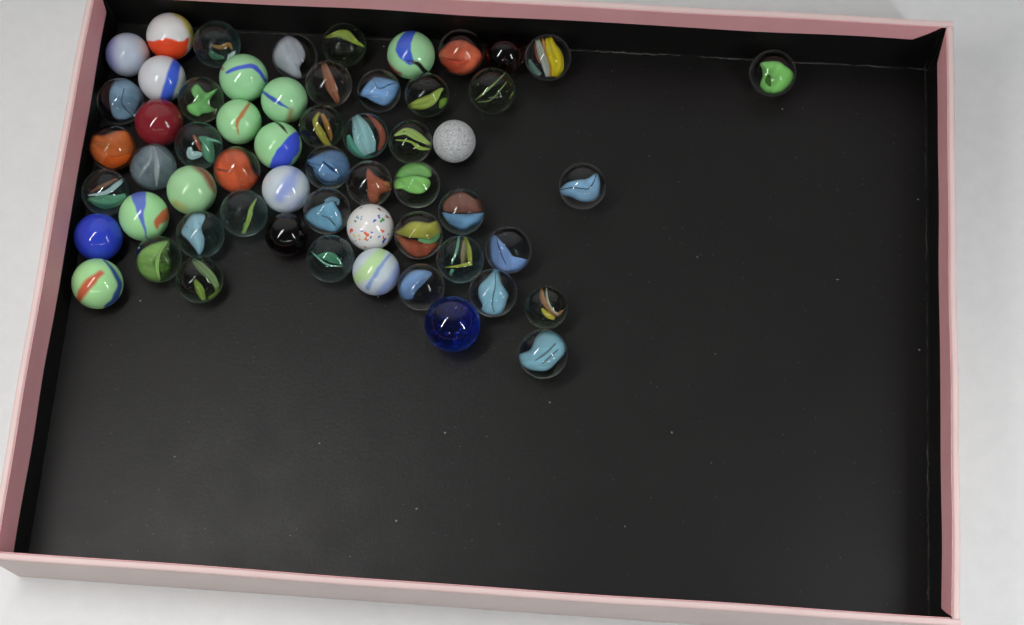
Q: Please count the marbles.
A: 58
